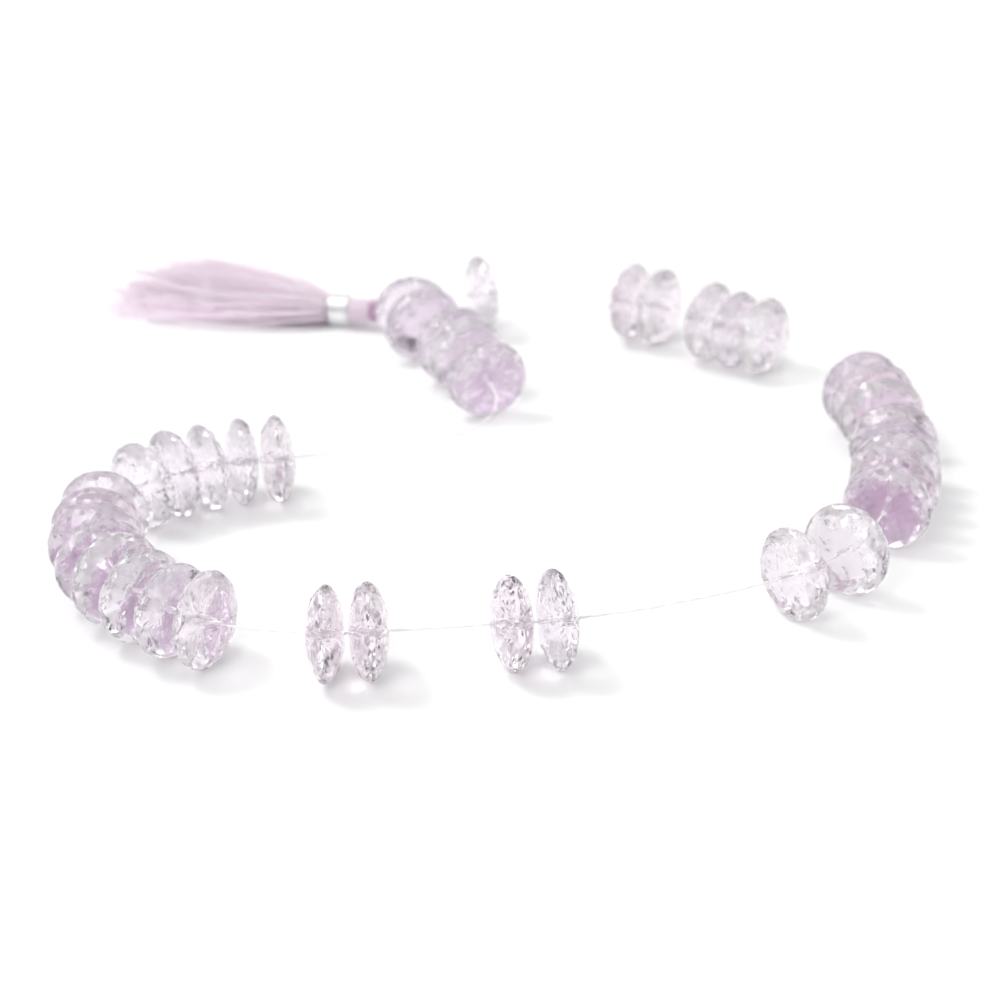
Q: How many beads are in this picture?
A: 38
